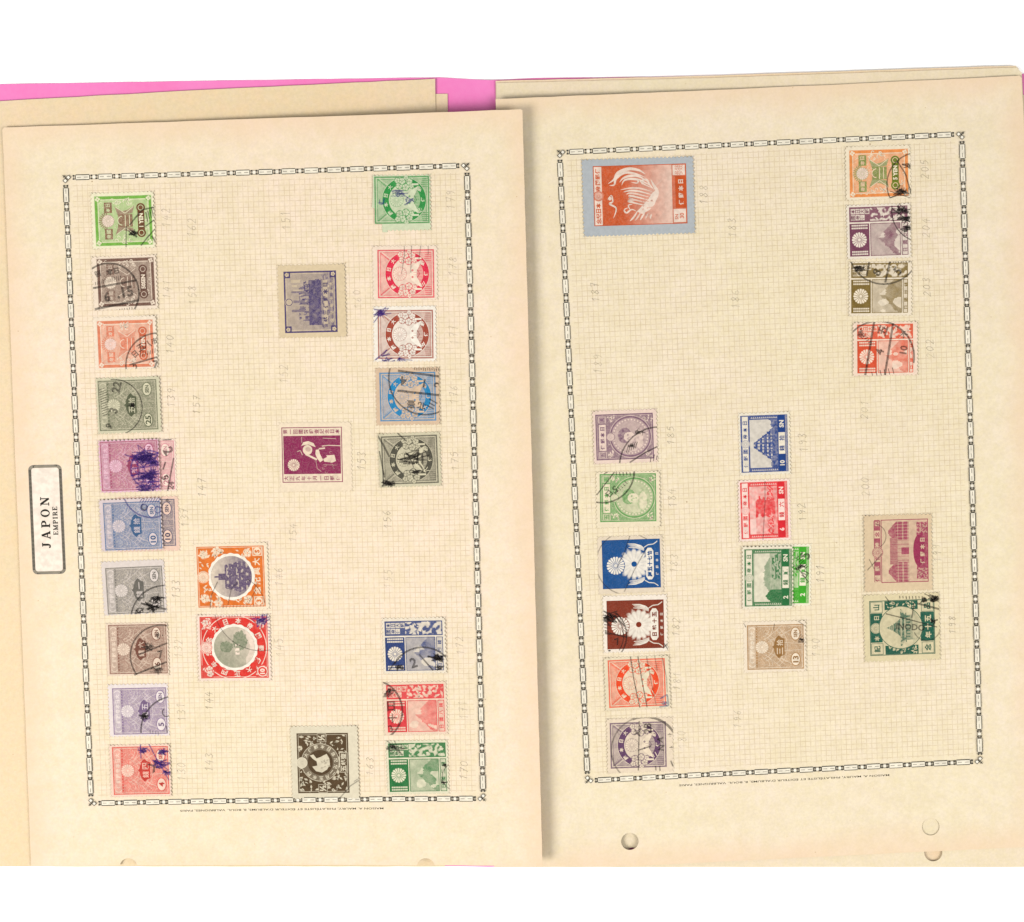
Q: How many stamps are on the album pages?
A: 43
